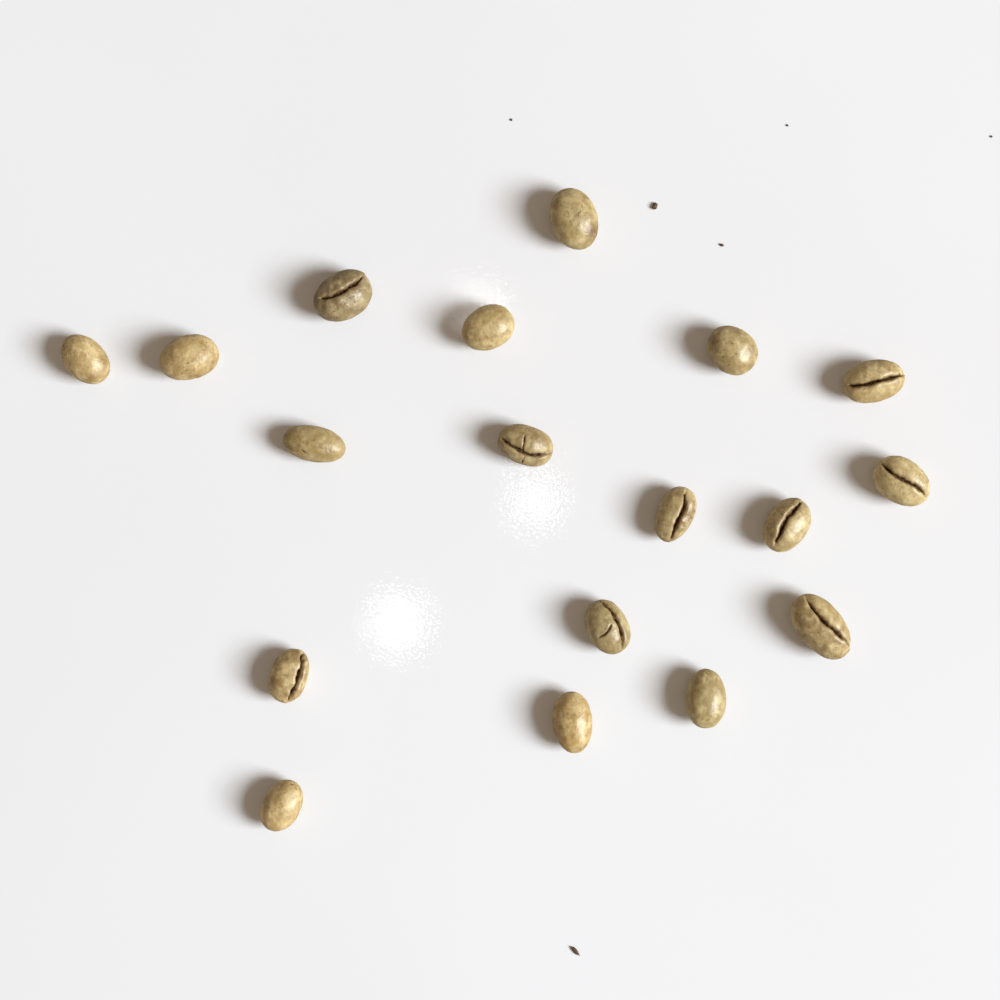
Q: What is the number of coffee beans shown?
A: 18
